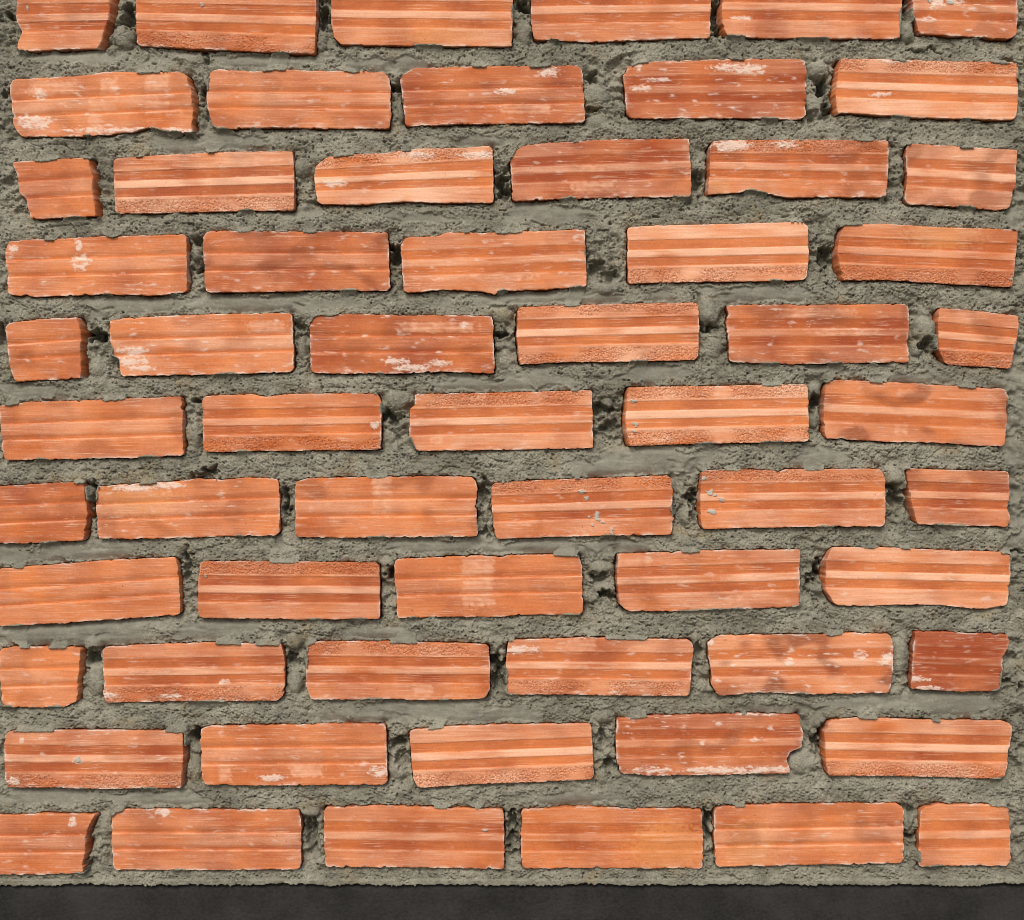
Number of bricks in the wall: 61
